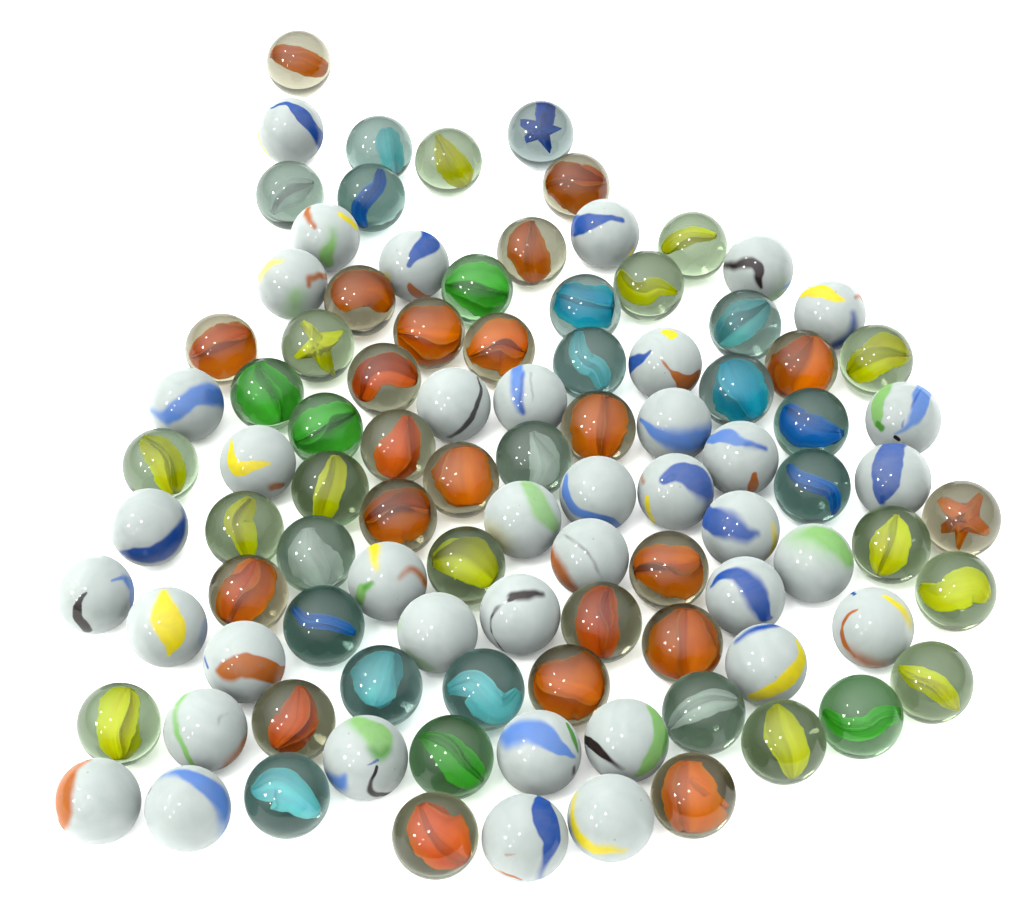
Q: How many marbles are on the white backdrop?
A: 98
